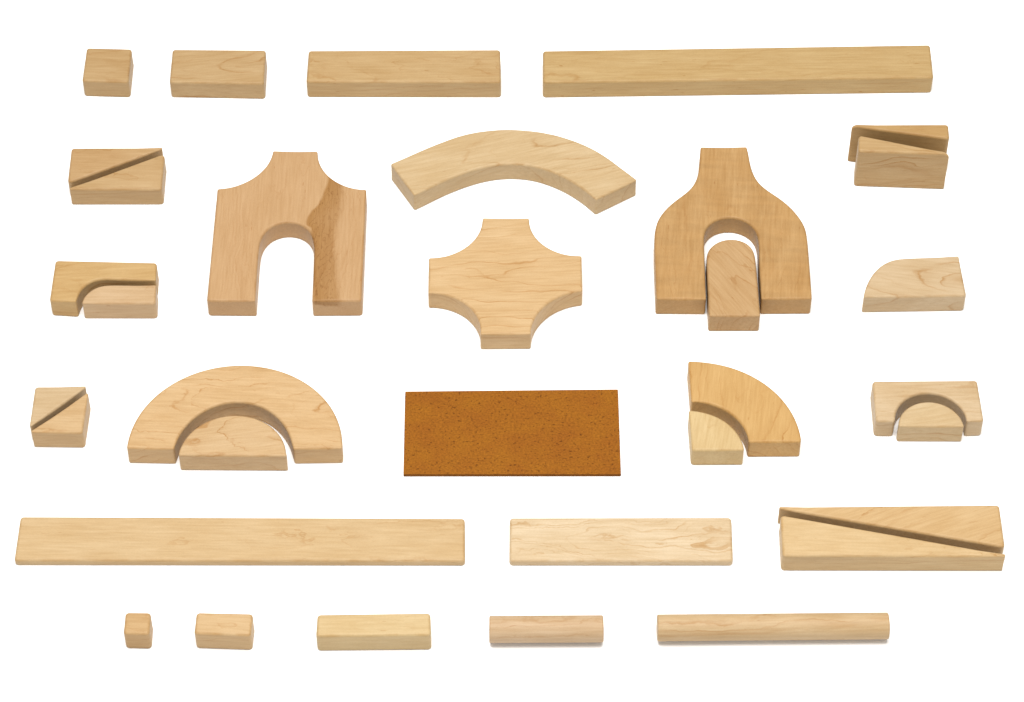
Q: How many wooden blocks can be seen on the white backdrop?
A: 33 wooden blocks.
